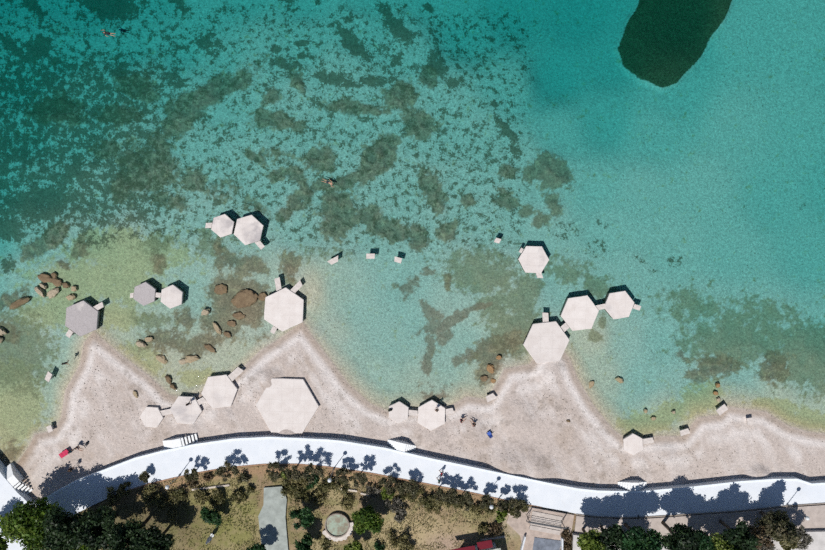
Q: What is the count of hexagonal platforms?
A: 17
